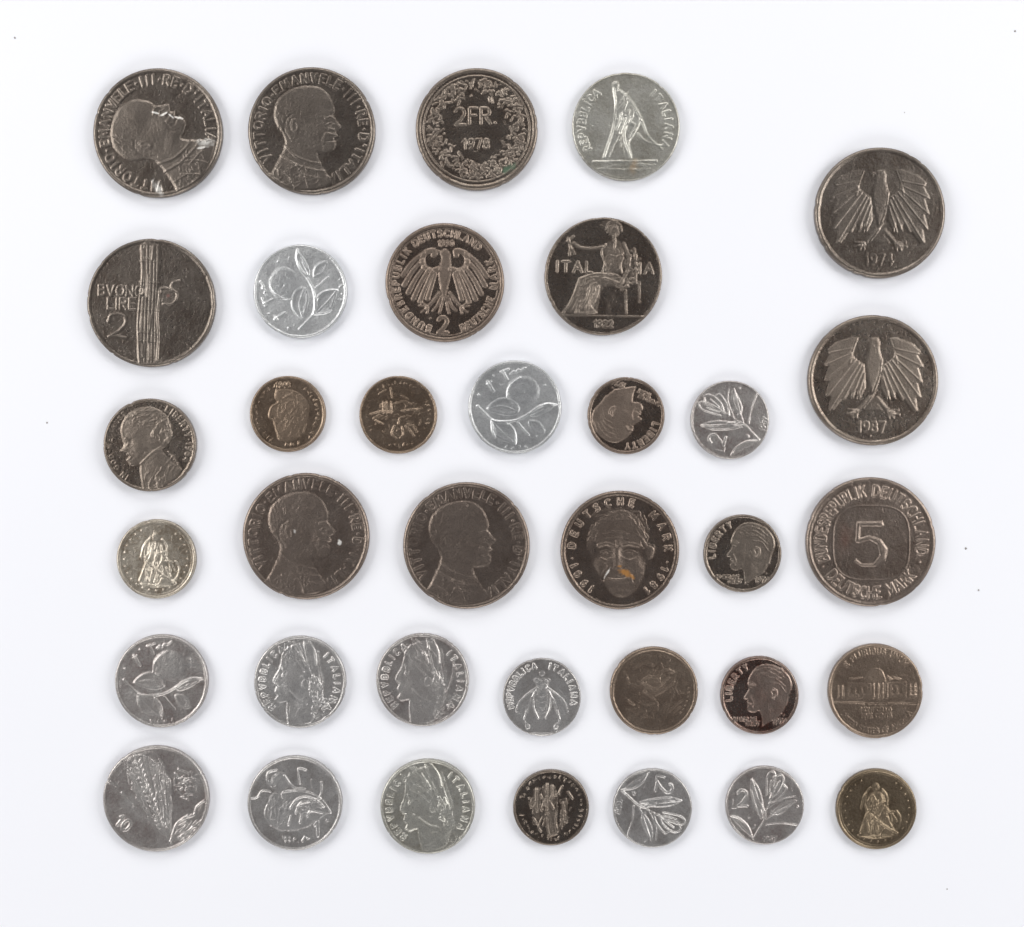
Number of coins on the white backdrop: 36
